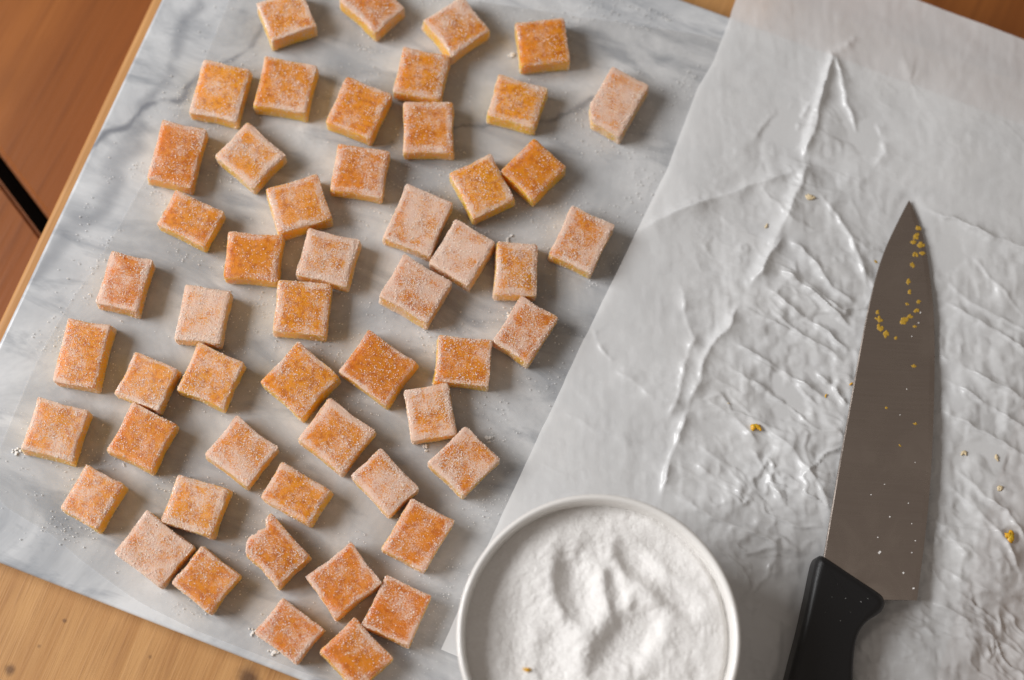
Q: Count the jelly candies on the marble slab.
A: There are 53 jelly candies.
